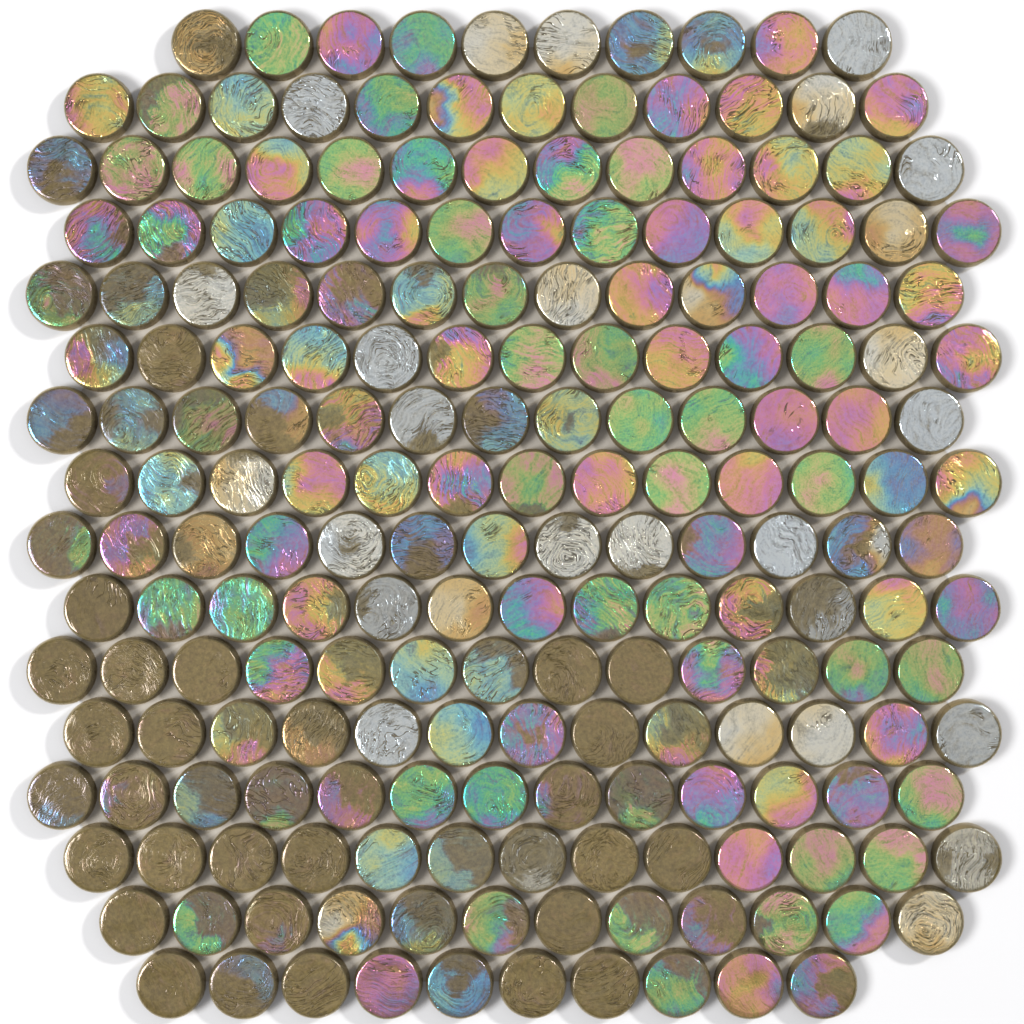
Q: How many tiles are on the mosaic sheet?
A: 200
